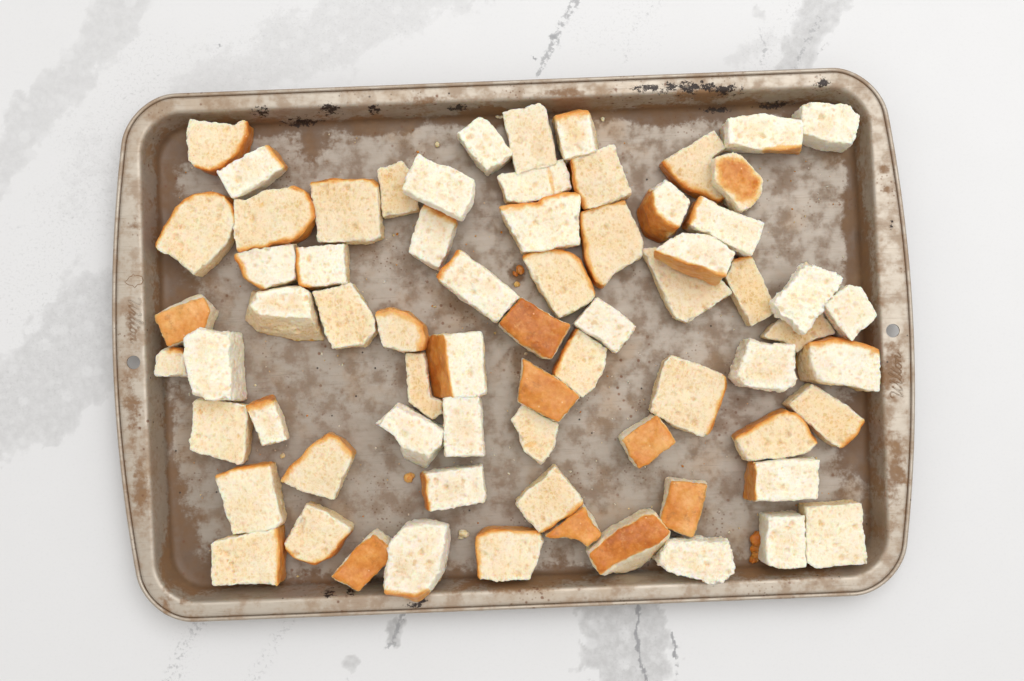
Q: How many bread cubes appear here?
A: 70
